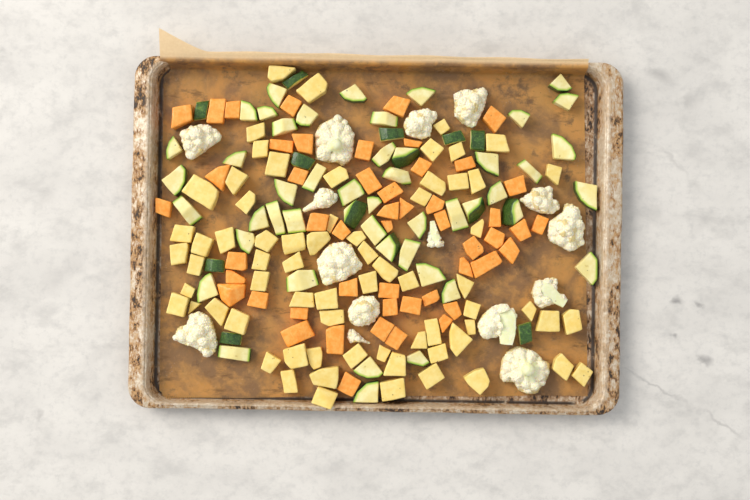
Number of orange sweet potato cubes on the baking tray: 50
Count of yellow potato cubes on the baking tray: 68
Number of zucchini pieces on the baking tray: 57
